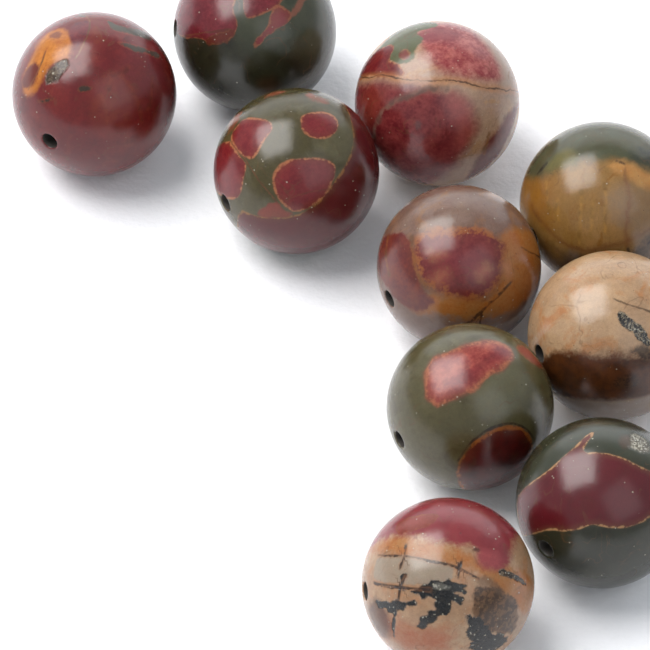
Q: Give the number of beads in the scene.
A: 10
